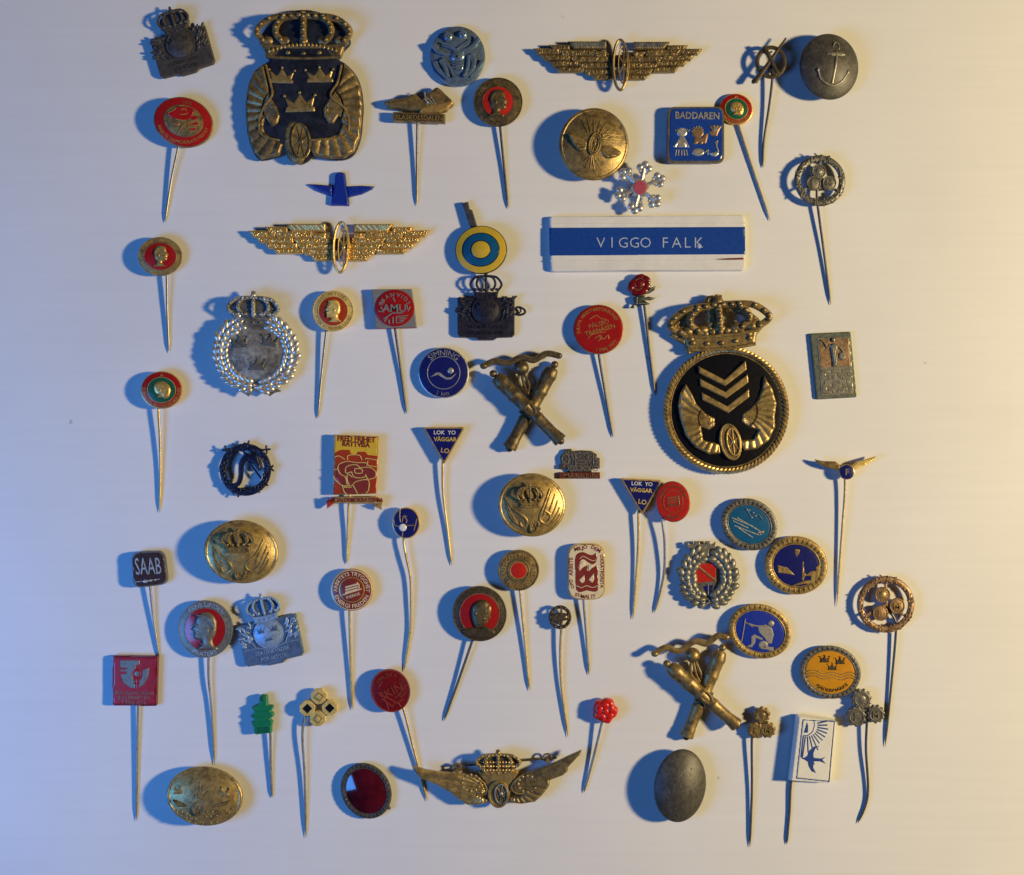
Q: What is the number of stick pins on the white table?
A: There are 34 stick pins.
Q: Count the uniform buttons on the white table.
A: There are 6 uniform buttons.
